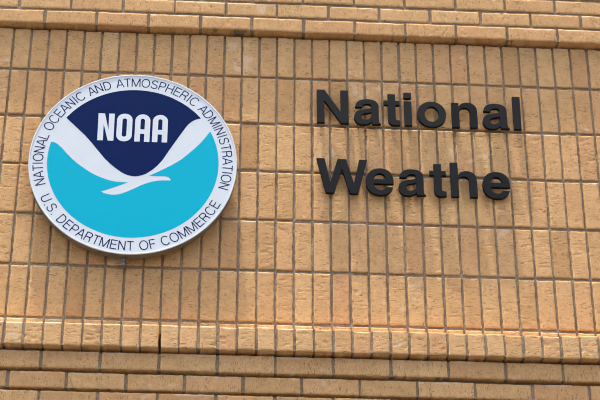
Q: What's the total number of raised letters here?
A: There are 14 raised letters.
